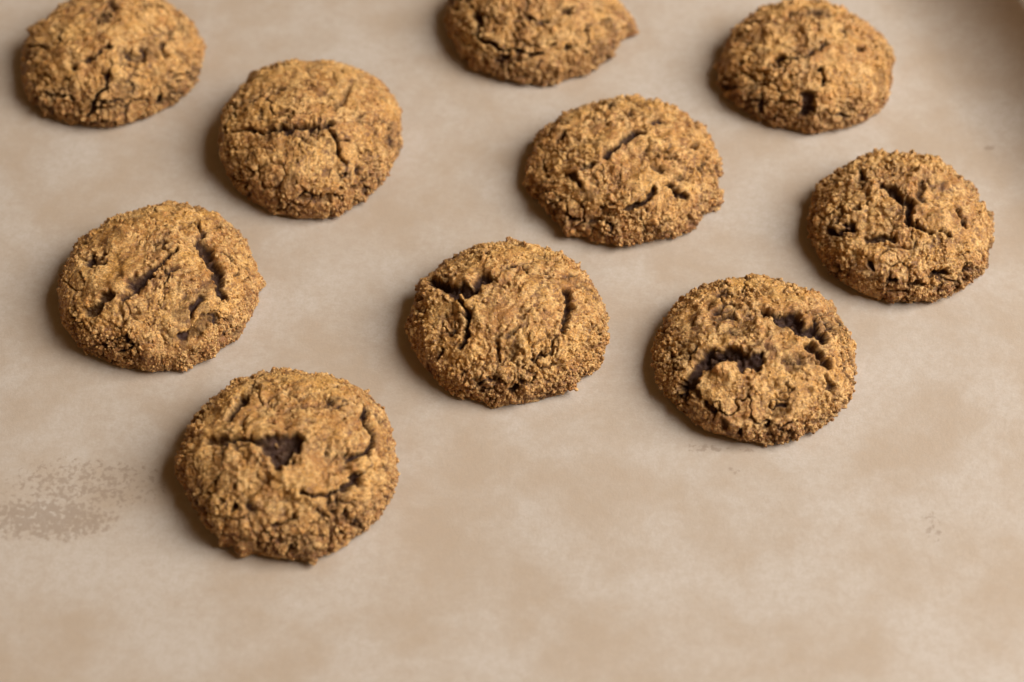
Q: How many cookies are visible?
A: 10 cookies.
